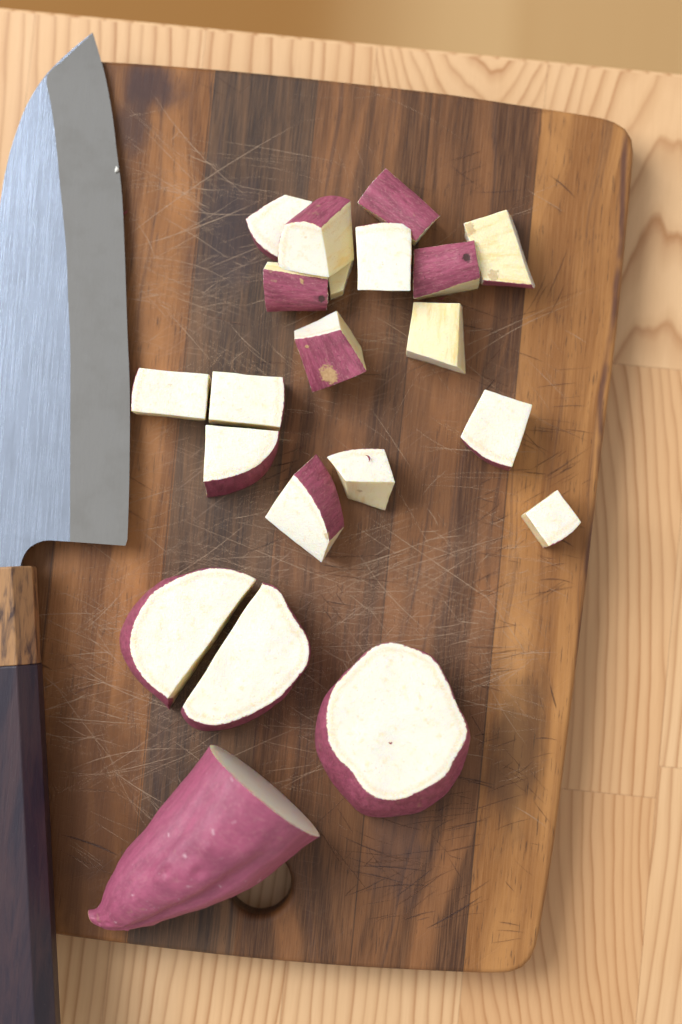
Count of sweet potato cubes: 17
